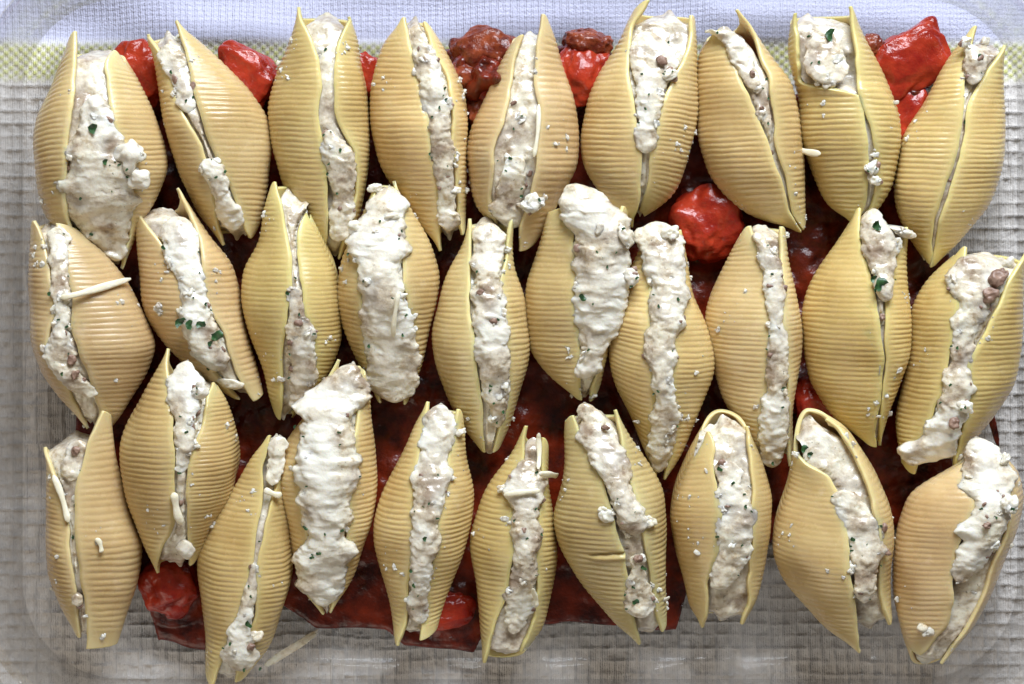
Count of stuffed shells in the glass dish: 29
